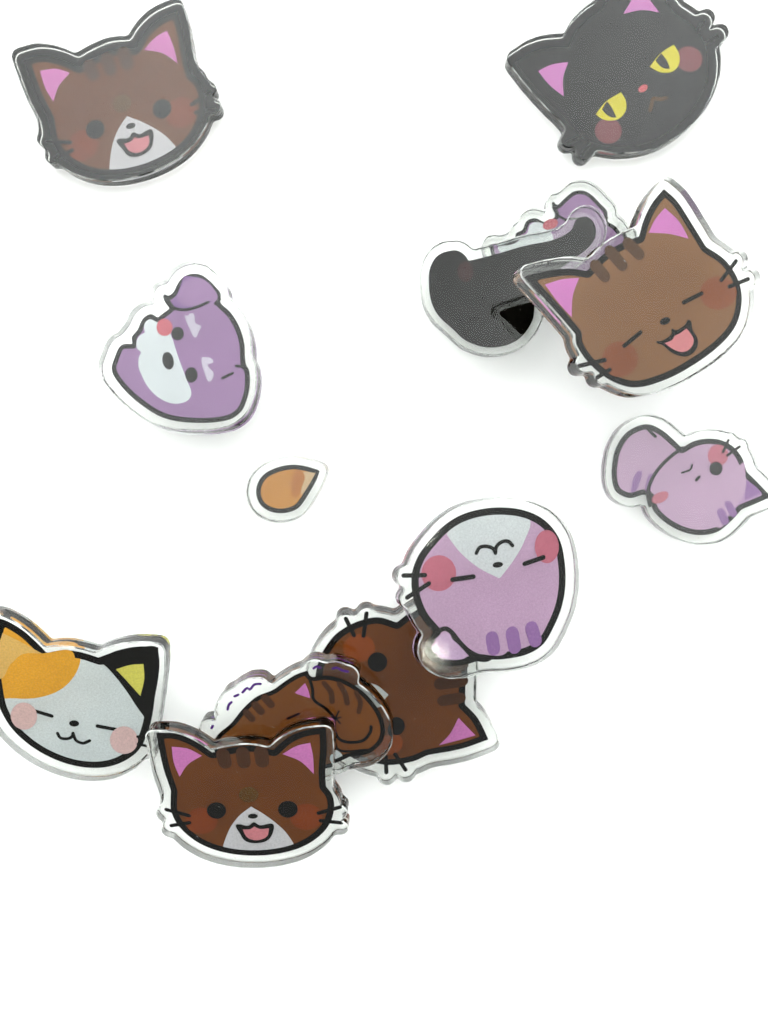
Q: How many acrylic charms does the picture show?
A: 13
